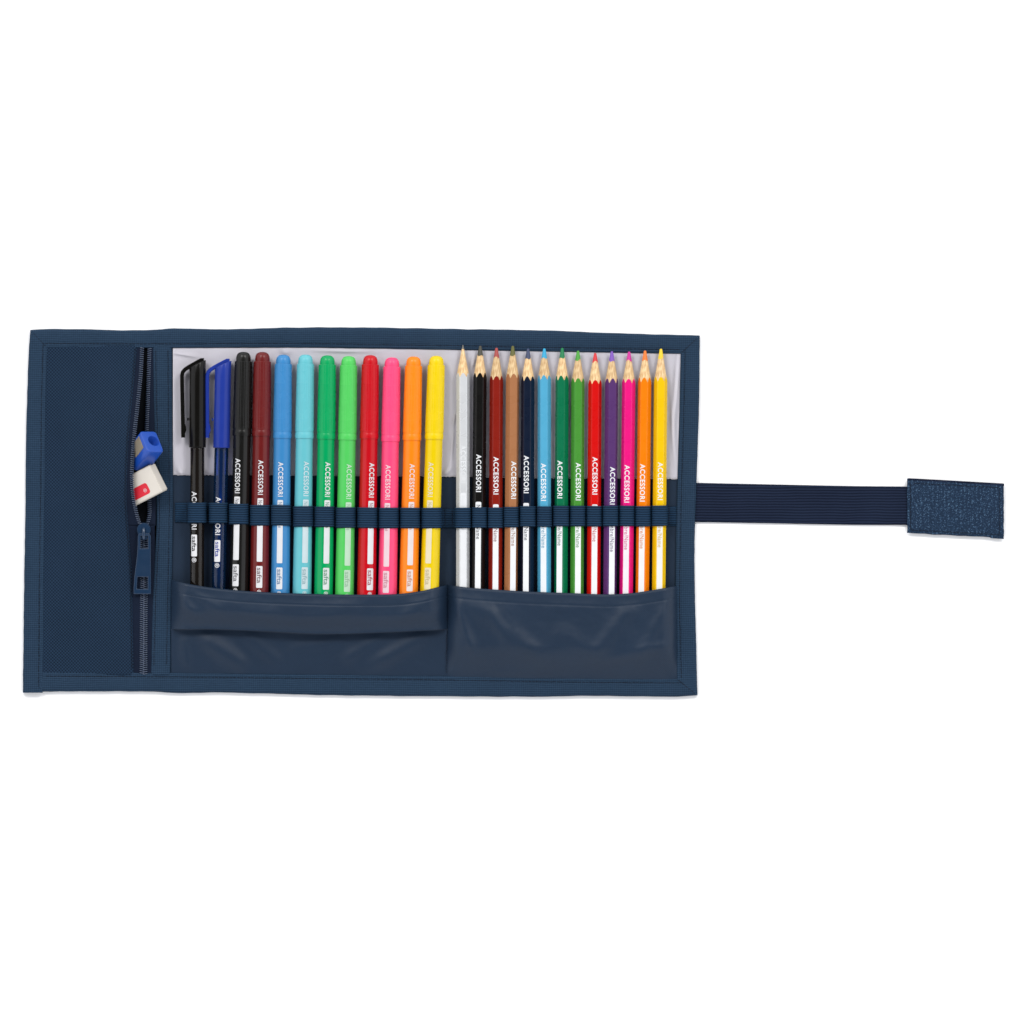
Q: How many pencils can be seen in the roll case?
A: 13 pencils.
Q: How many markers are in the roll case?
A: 10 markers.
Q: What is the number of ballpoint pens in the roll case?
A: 2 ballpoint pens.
